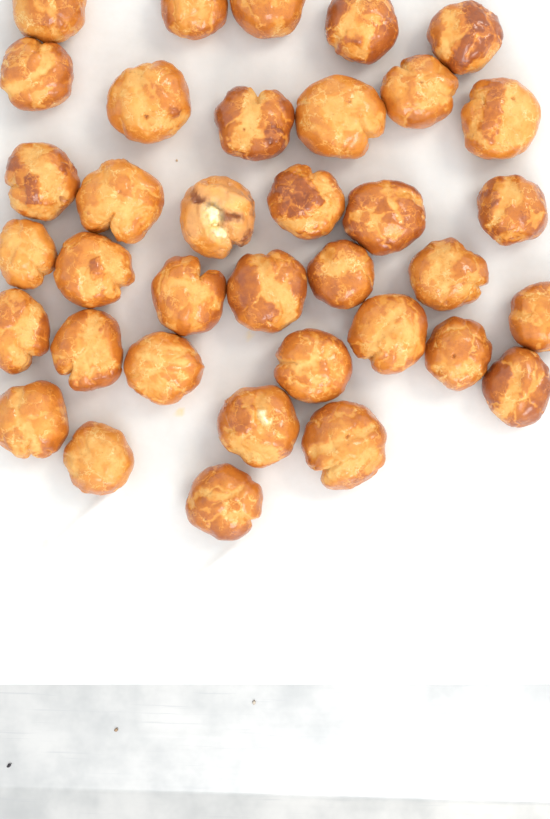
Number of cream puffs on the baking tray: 36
